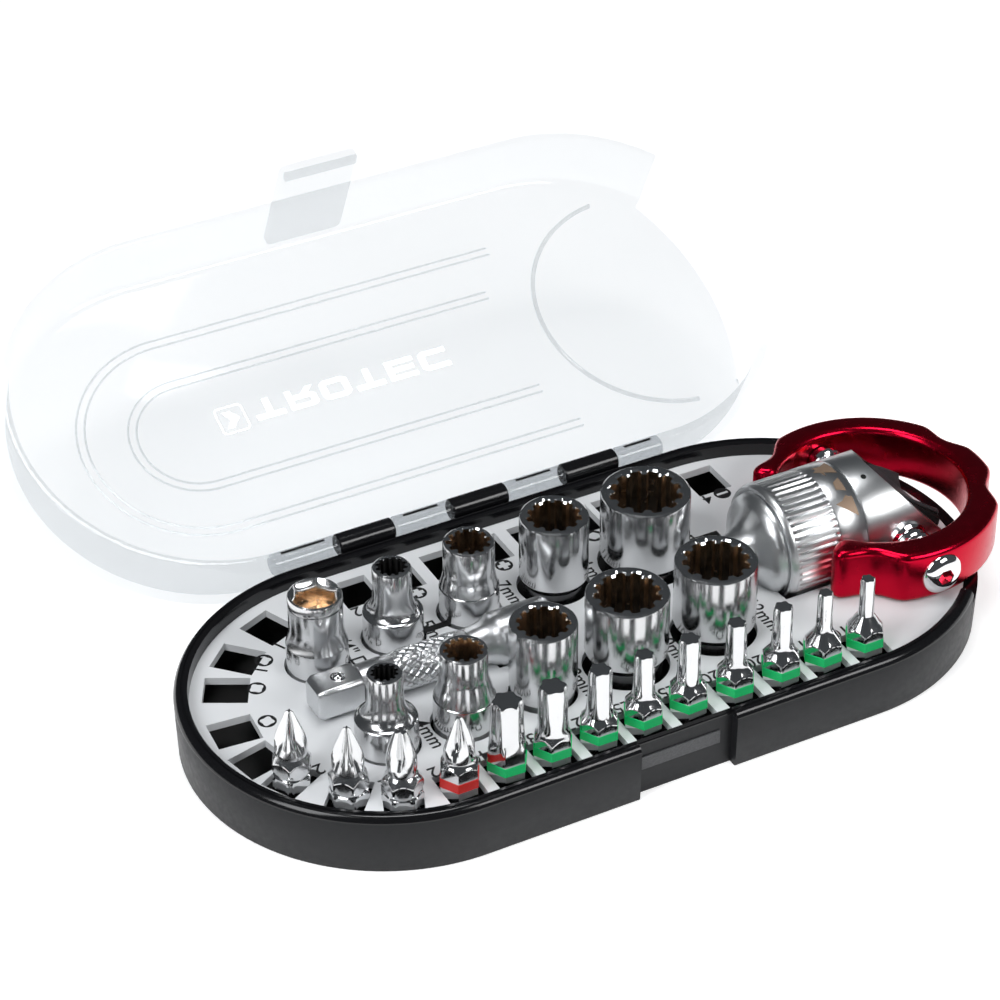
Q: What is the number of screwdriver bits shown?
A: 13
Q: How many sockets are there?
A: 10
